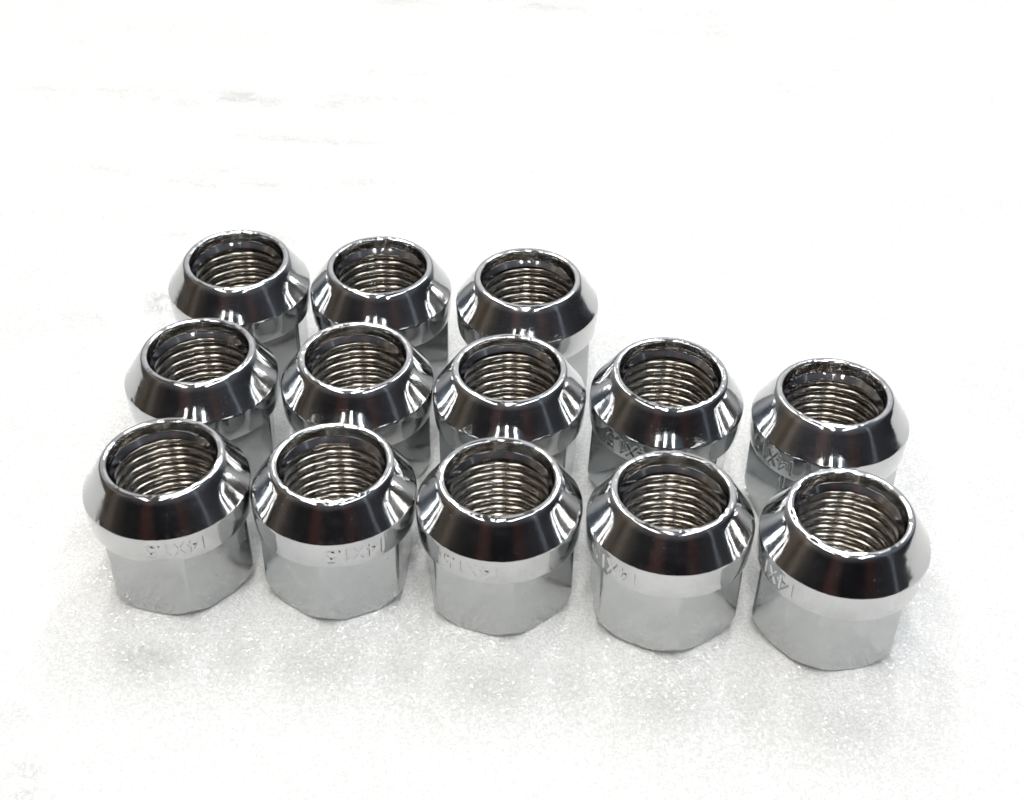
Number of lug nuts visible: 13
